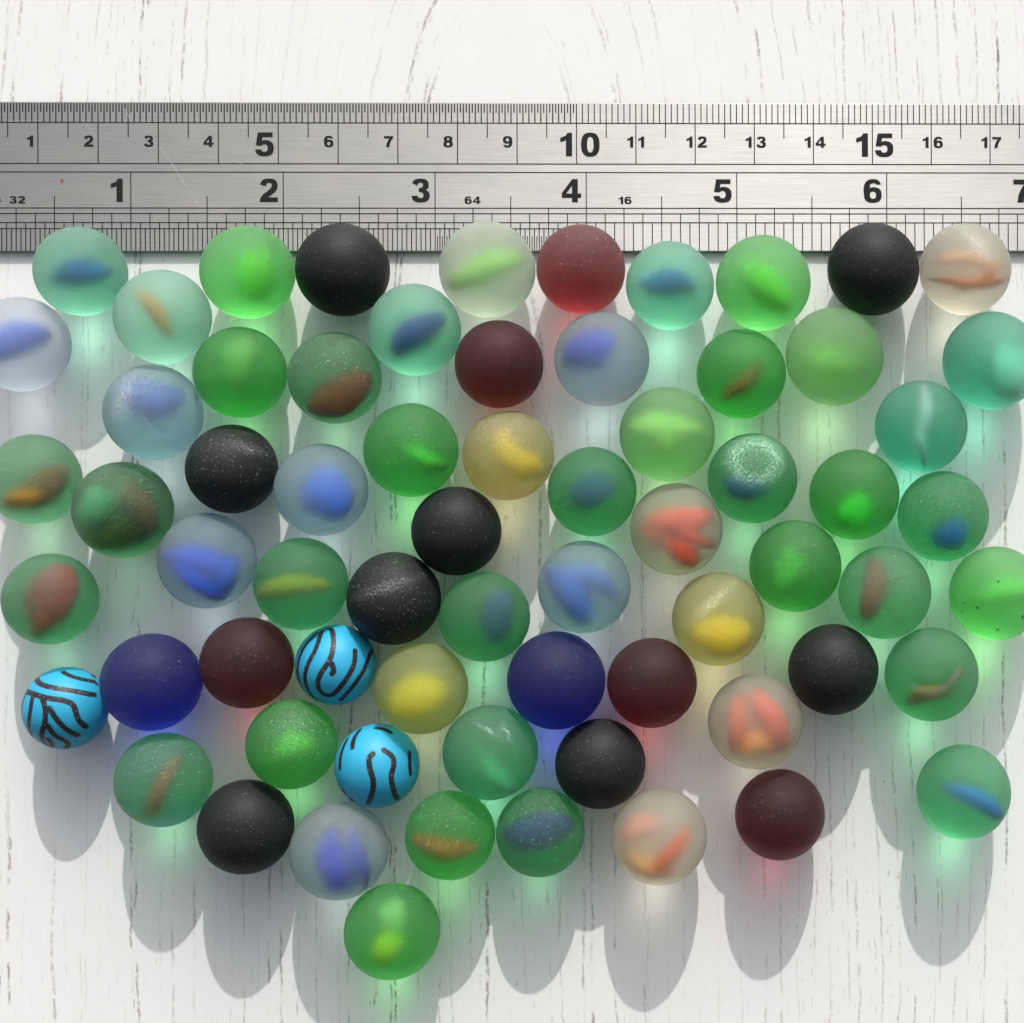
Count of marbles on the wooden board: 67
